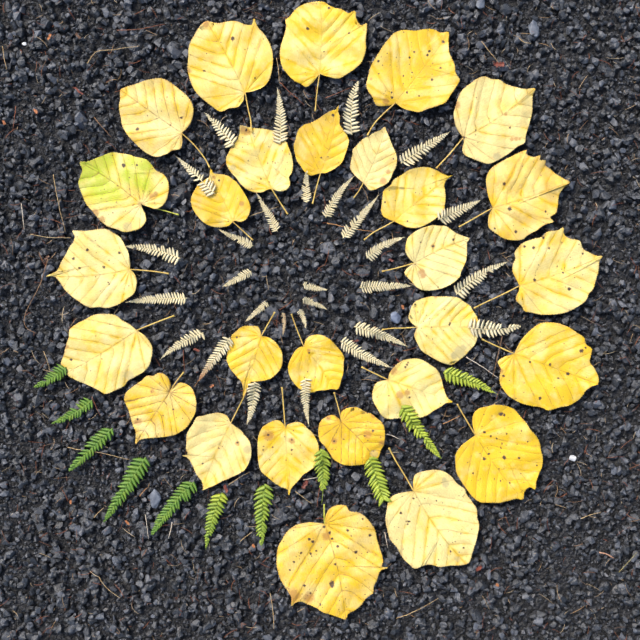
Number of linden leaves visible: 28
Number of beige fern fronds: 29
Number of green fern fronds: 11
